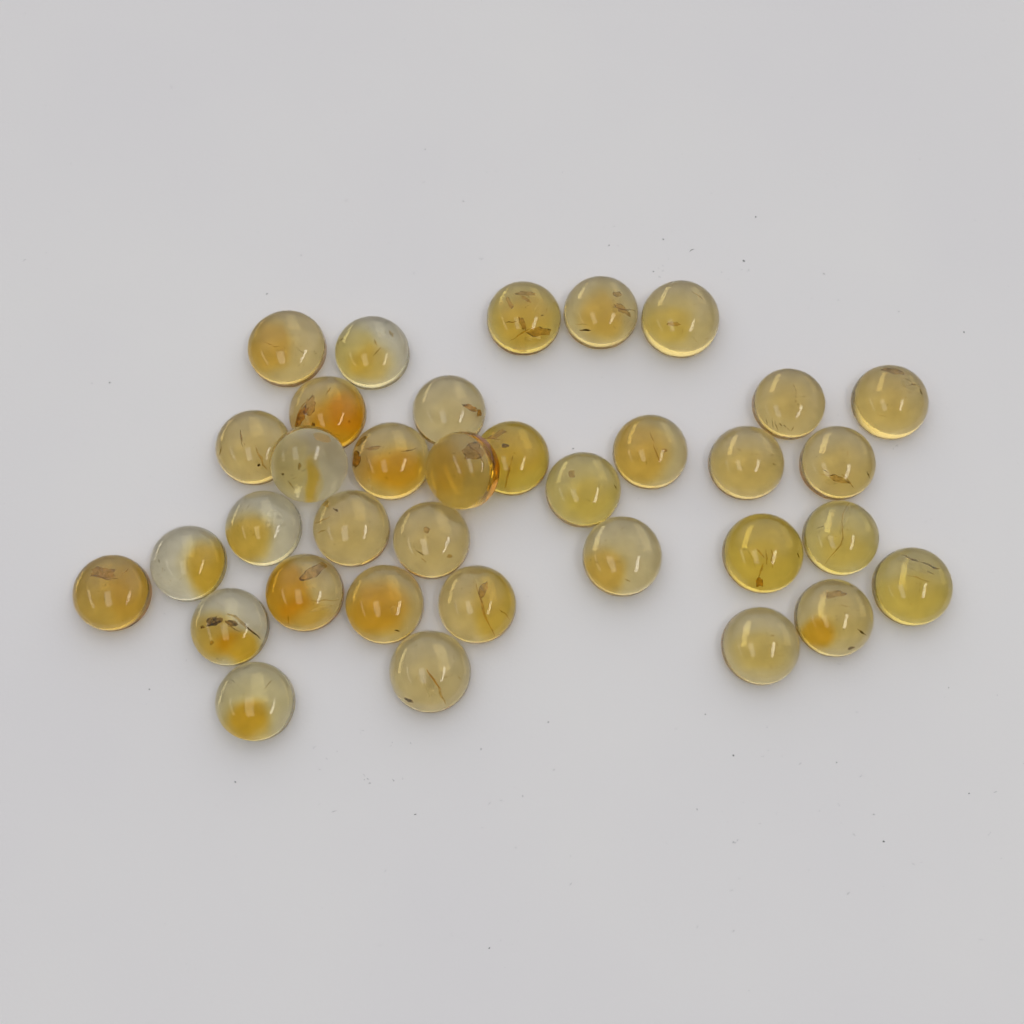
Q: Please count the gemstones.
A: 35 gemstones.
